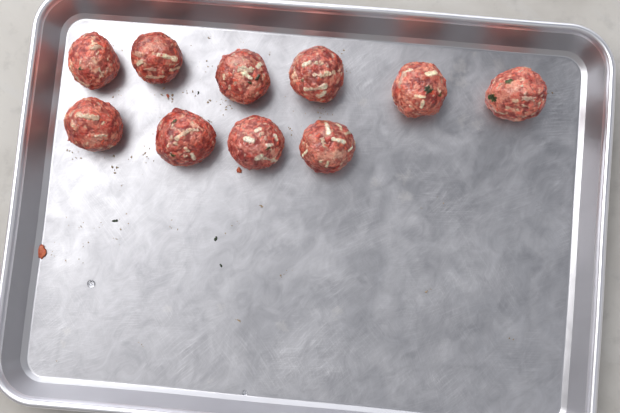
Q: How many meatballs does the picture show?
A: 10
